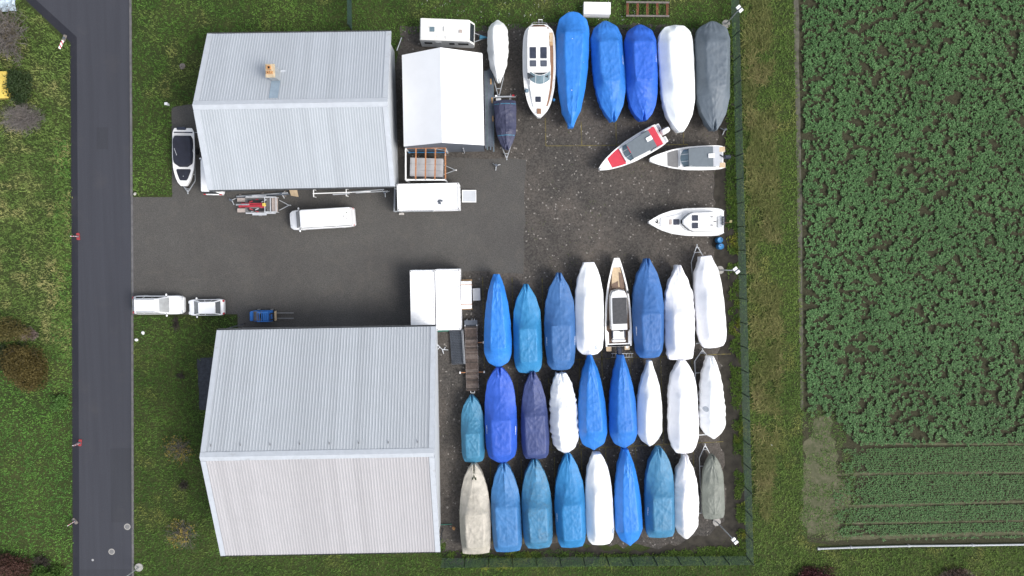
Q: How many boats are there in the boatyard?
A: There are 38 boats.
